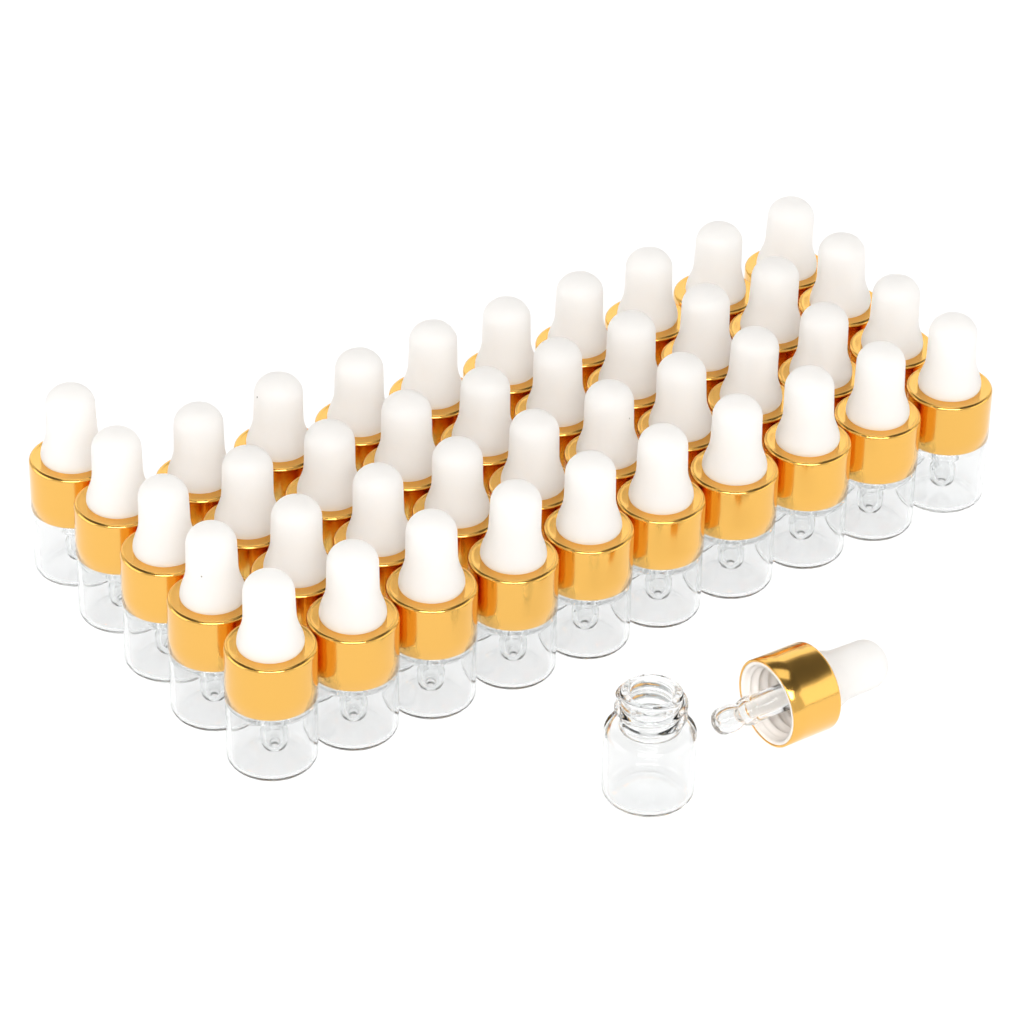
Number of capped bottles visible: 41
